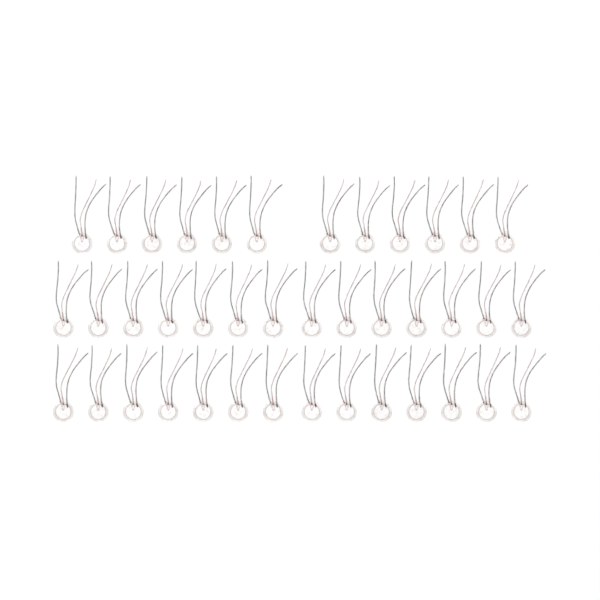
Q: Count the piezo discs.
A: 40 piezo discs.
